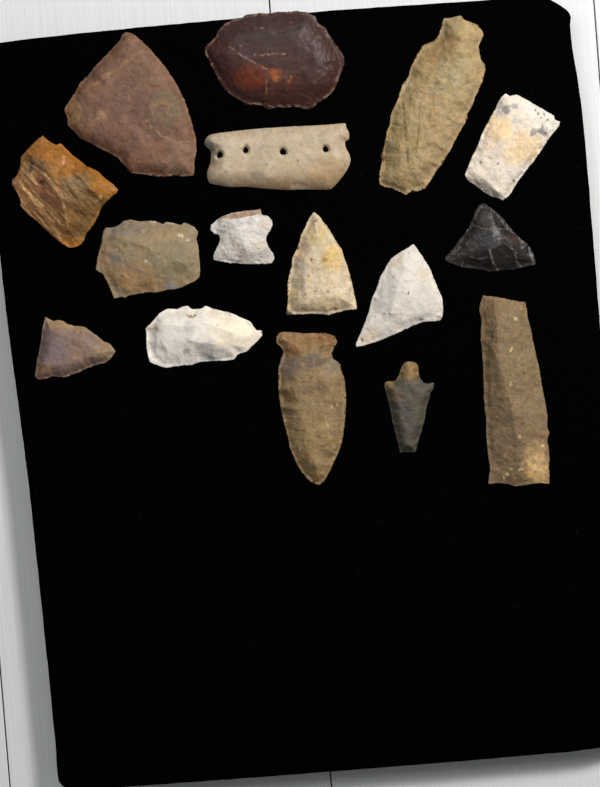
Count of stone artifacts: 16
